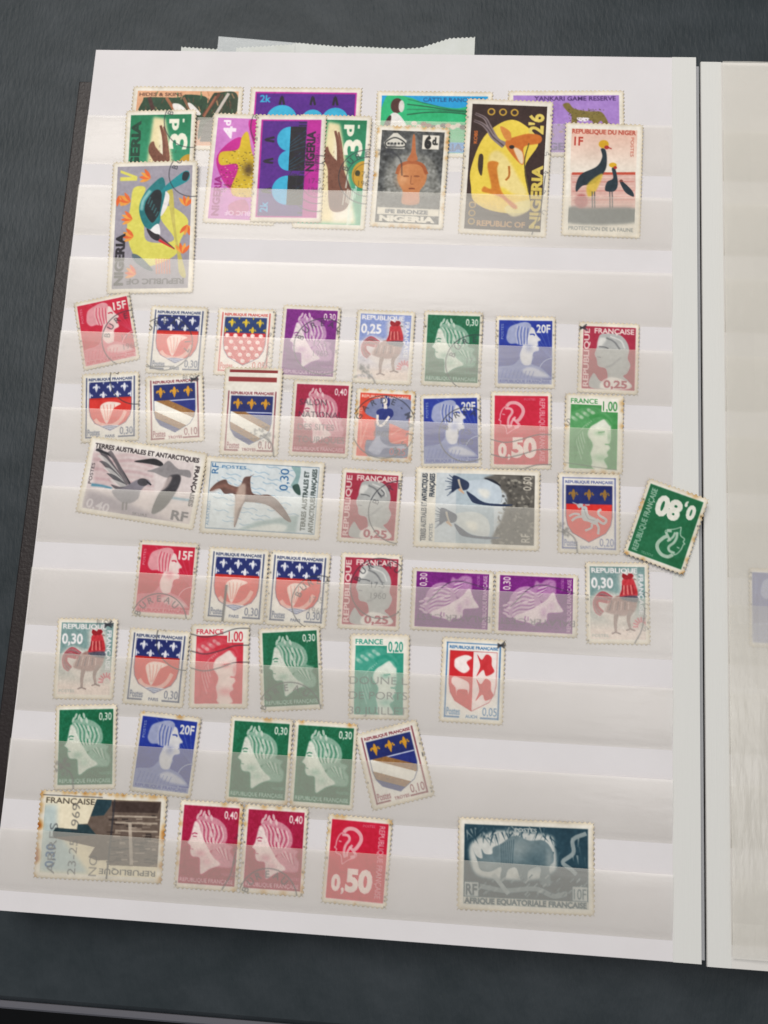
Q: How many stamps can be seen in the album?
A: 58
